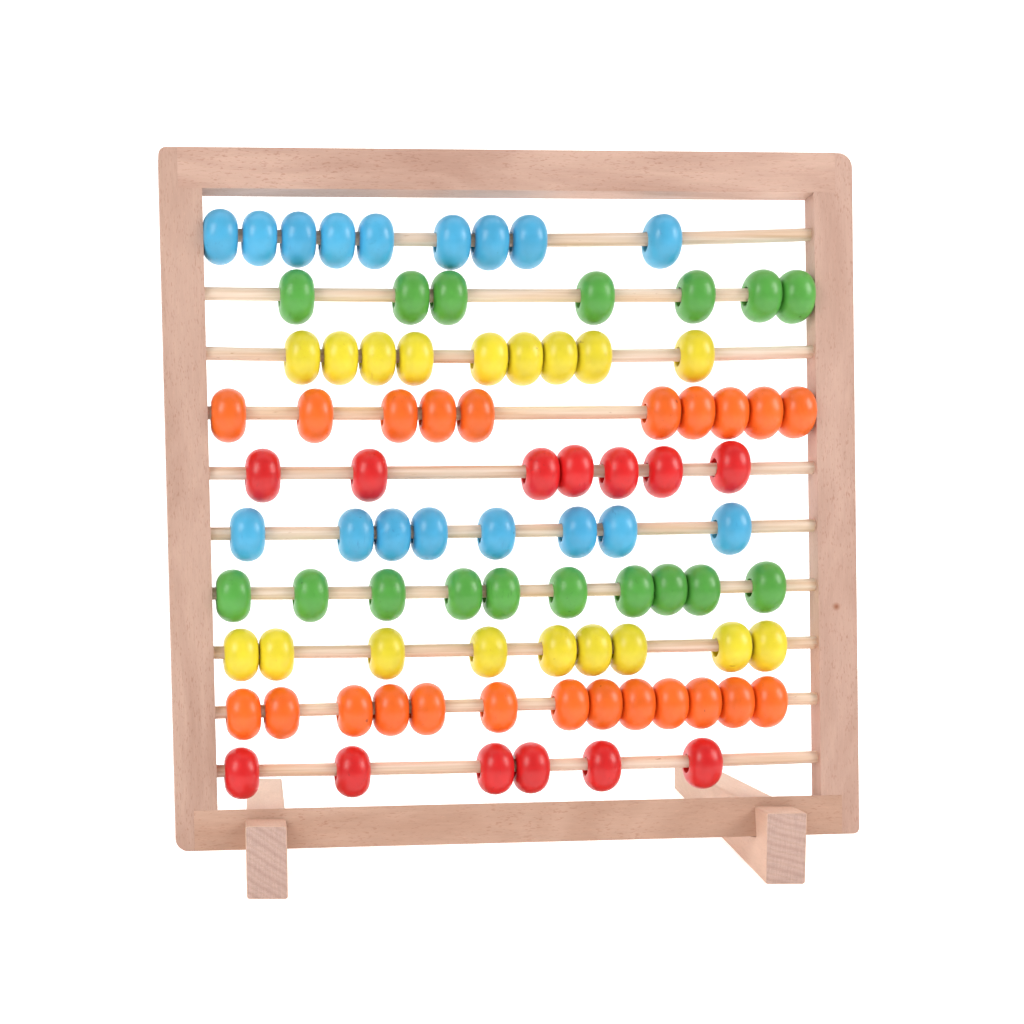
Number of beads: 88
